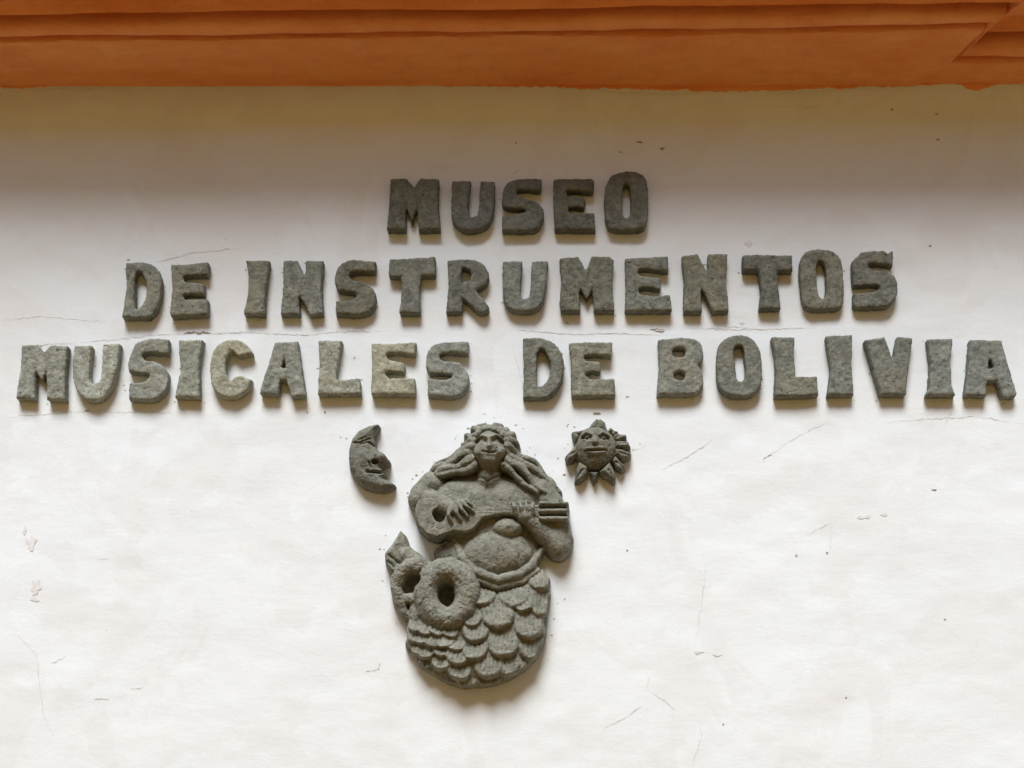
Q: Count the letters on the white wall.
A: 37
